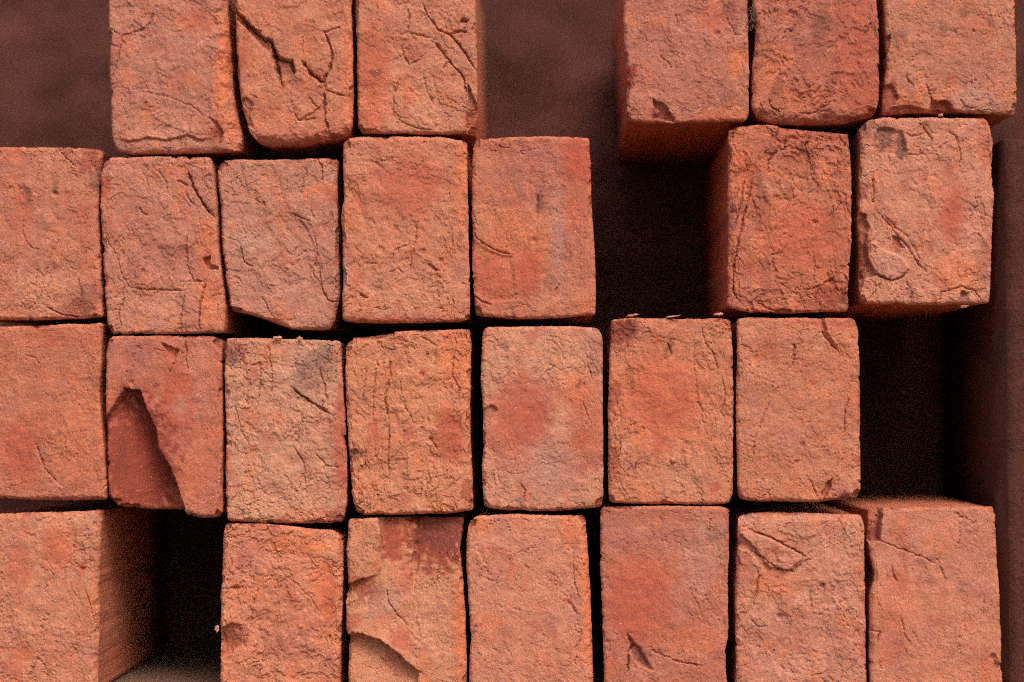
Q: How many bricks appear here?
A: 27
